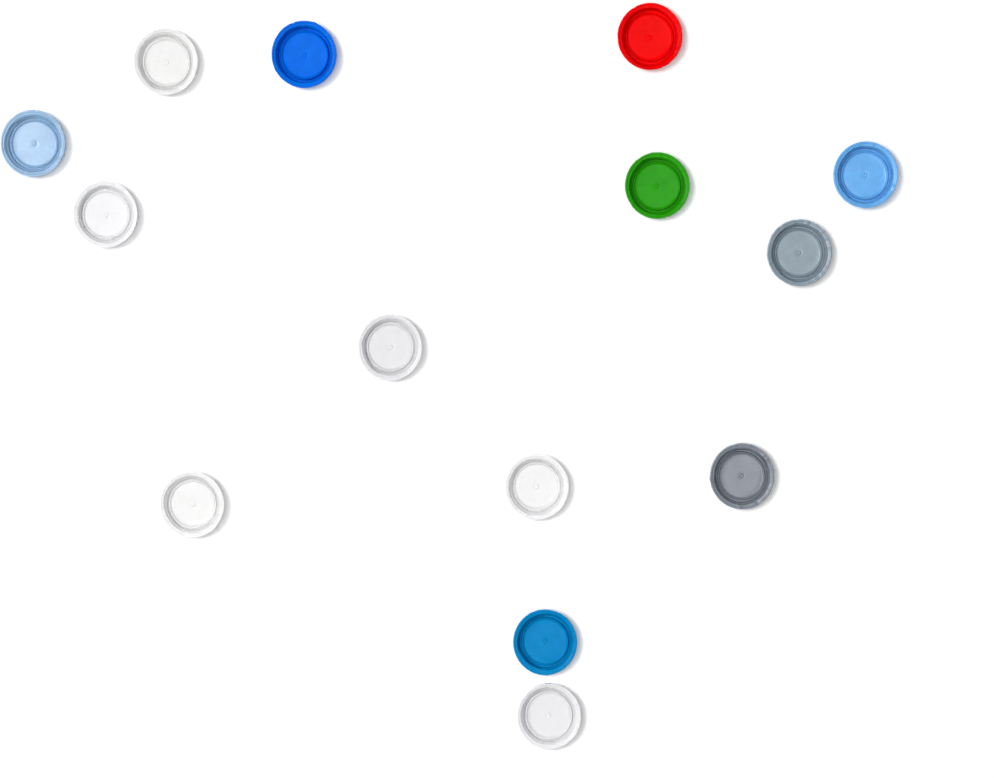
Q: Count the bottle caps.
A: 14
